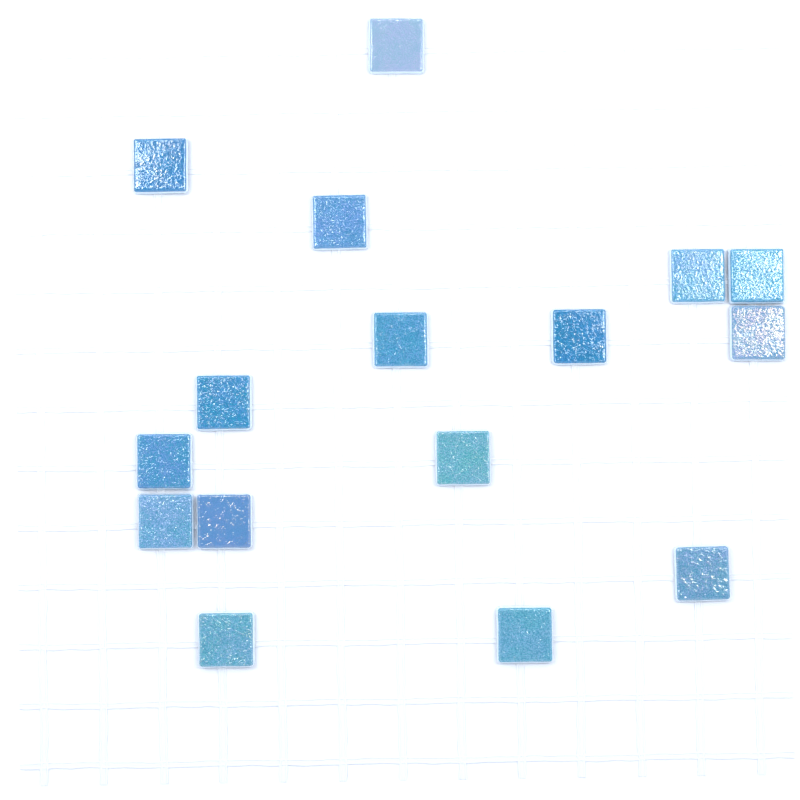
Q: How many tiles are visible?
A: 16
